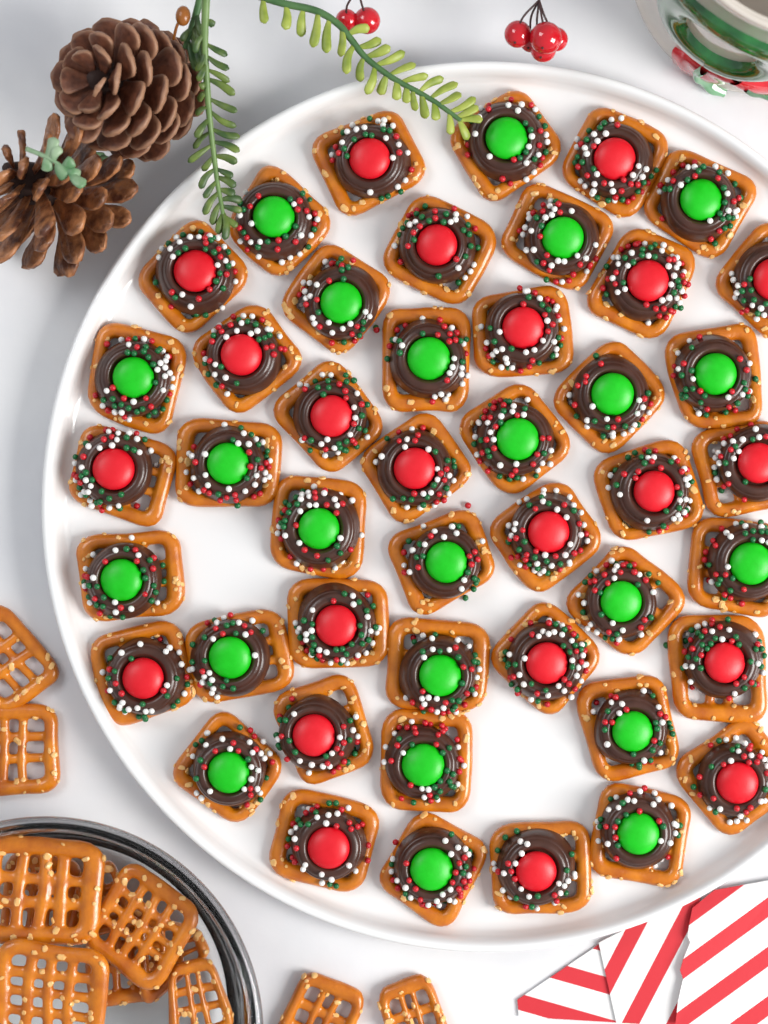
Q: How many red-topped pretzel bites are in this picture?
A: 22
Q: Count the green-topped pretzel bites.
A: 23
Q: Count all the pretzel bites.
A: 45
